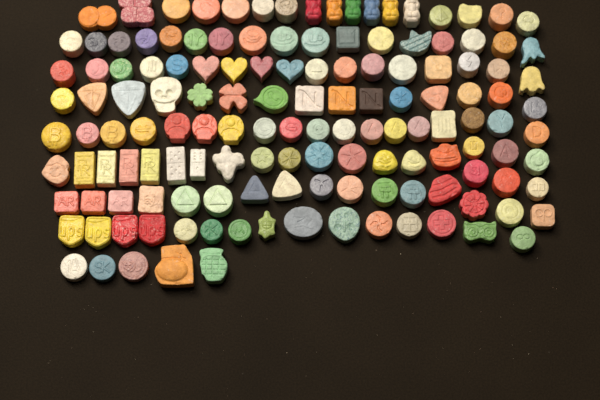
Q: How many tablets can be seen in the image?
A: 142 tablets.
